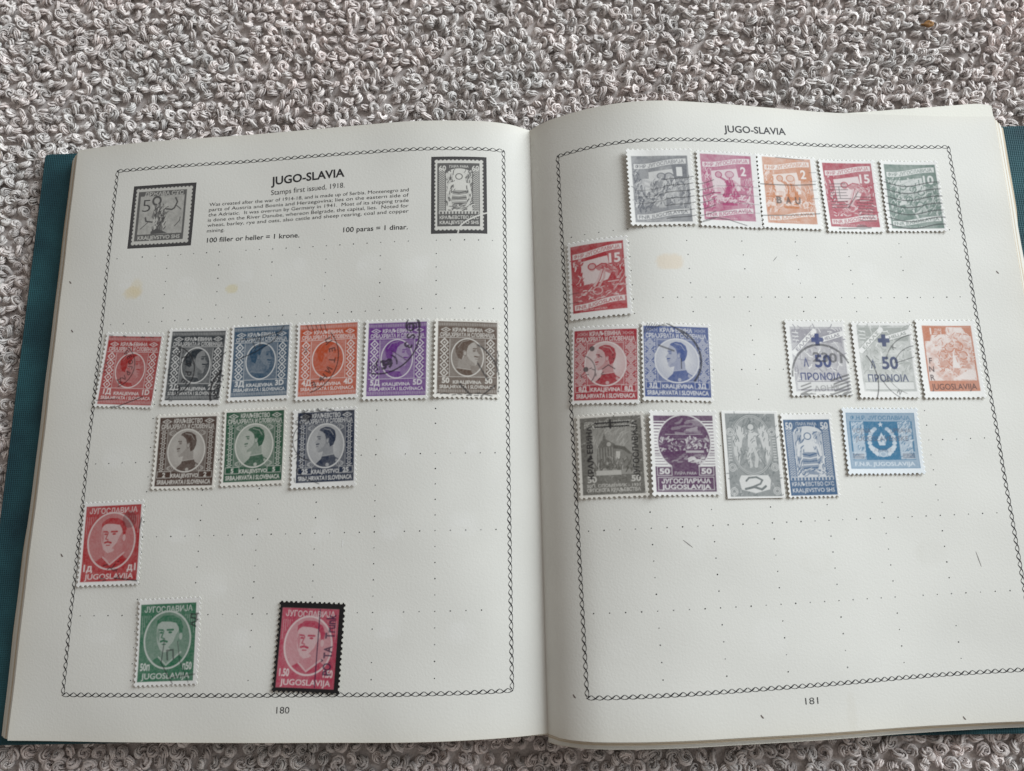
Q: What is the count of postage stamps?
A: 28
